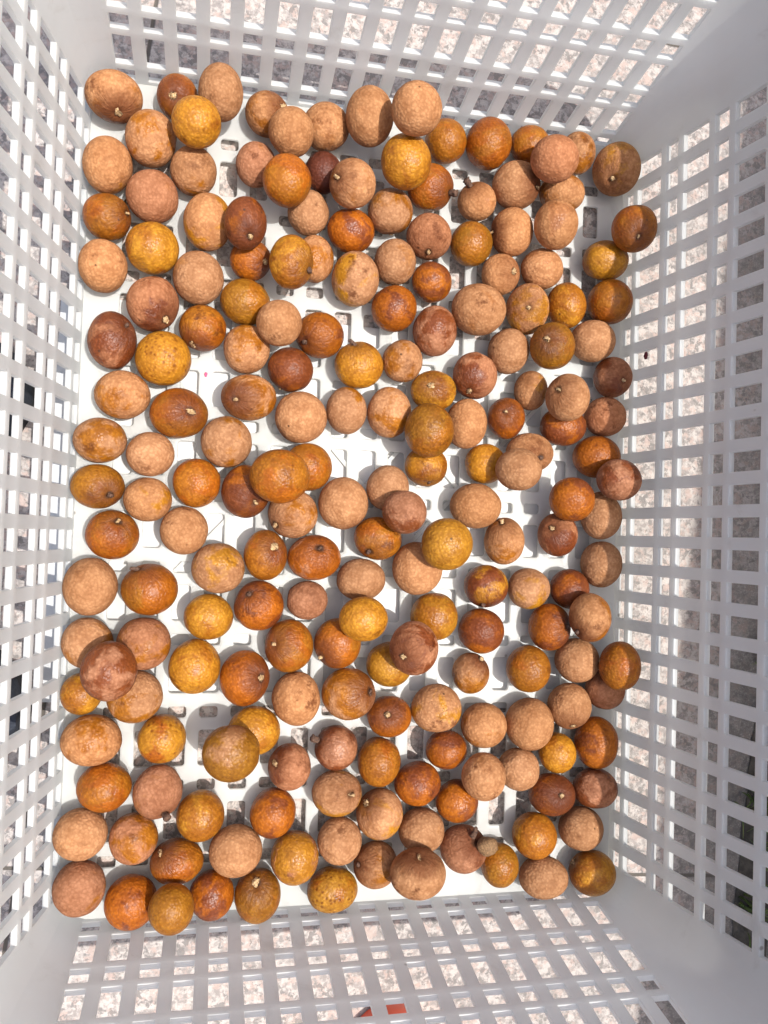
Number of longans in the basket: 200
